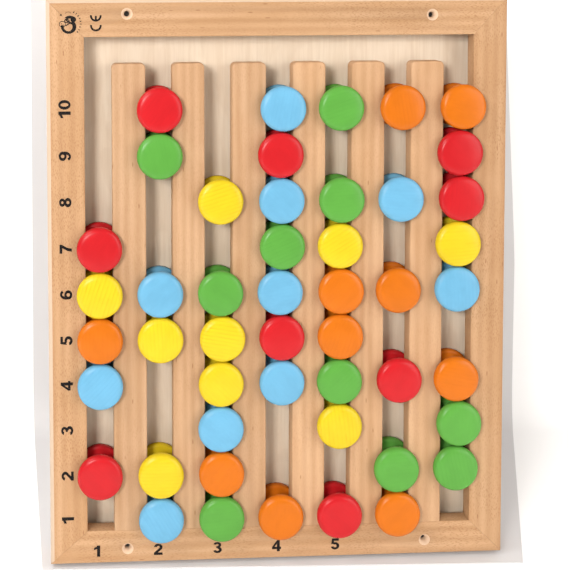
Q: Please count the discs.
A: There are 48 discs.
